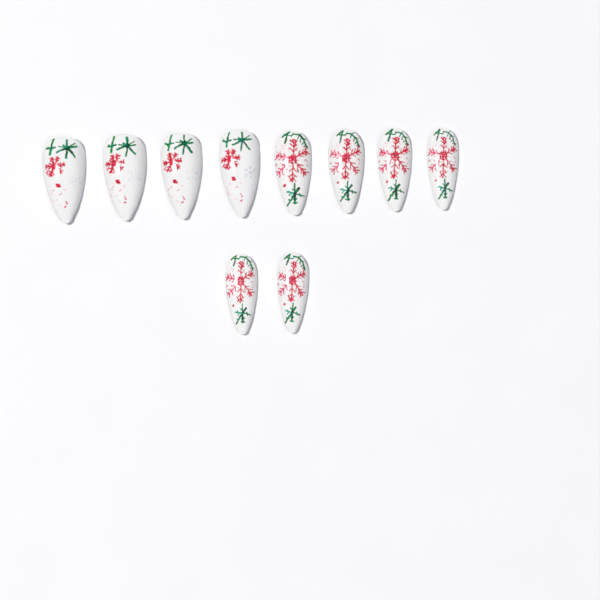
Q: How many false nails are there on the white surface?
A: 10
